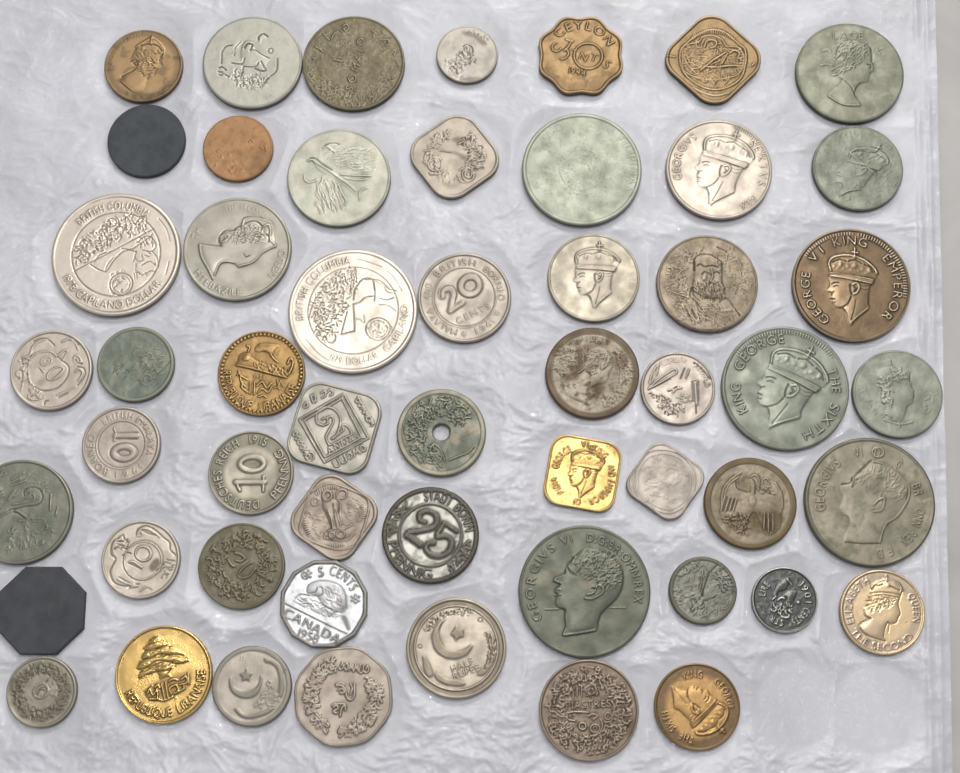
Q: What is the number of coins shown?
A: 54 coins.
